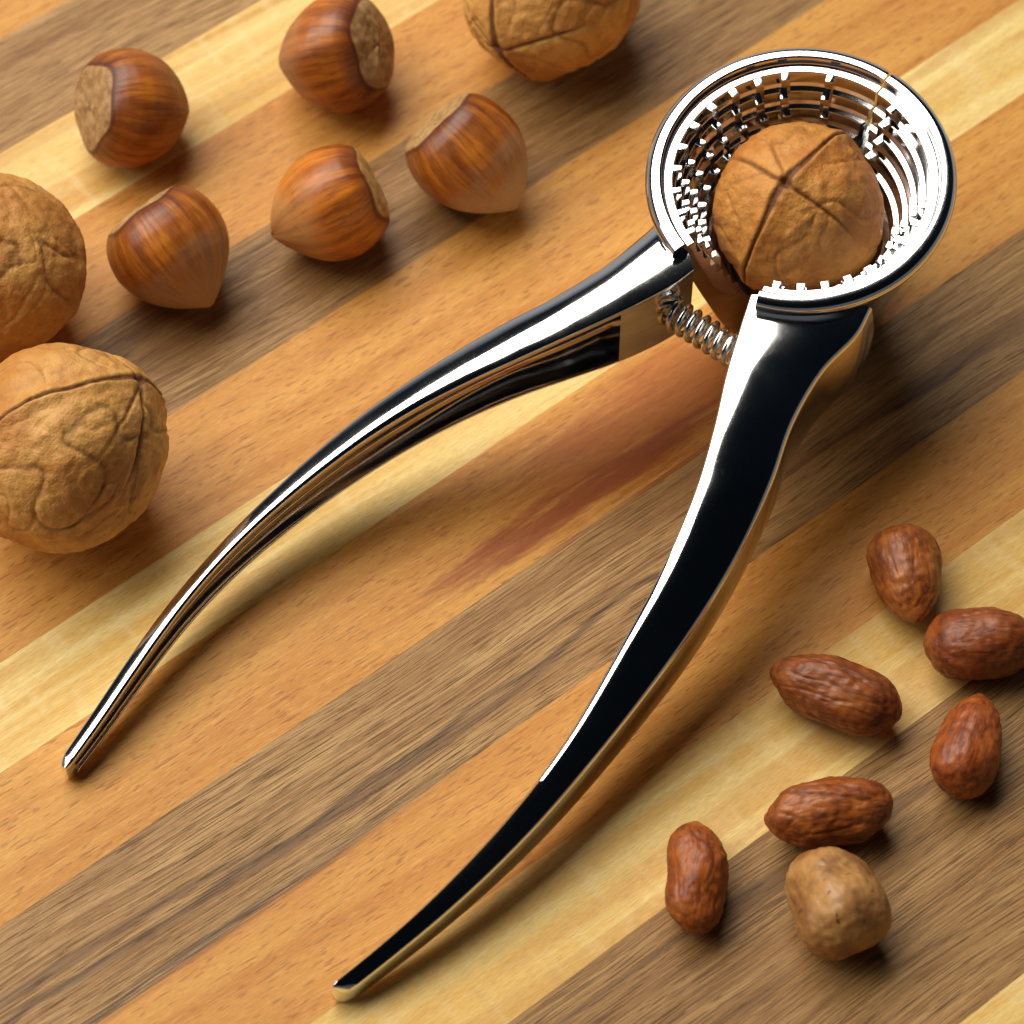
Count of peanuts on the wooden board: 7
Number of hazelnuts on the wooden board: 5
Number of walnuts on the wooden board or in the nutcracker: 4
